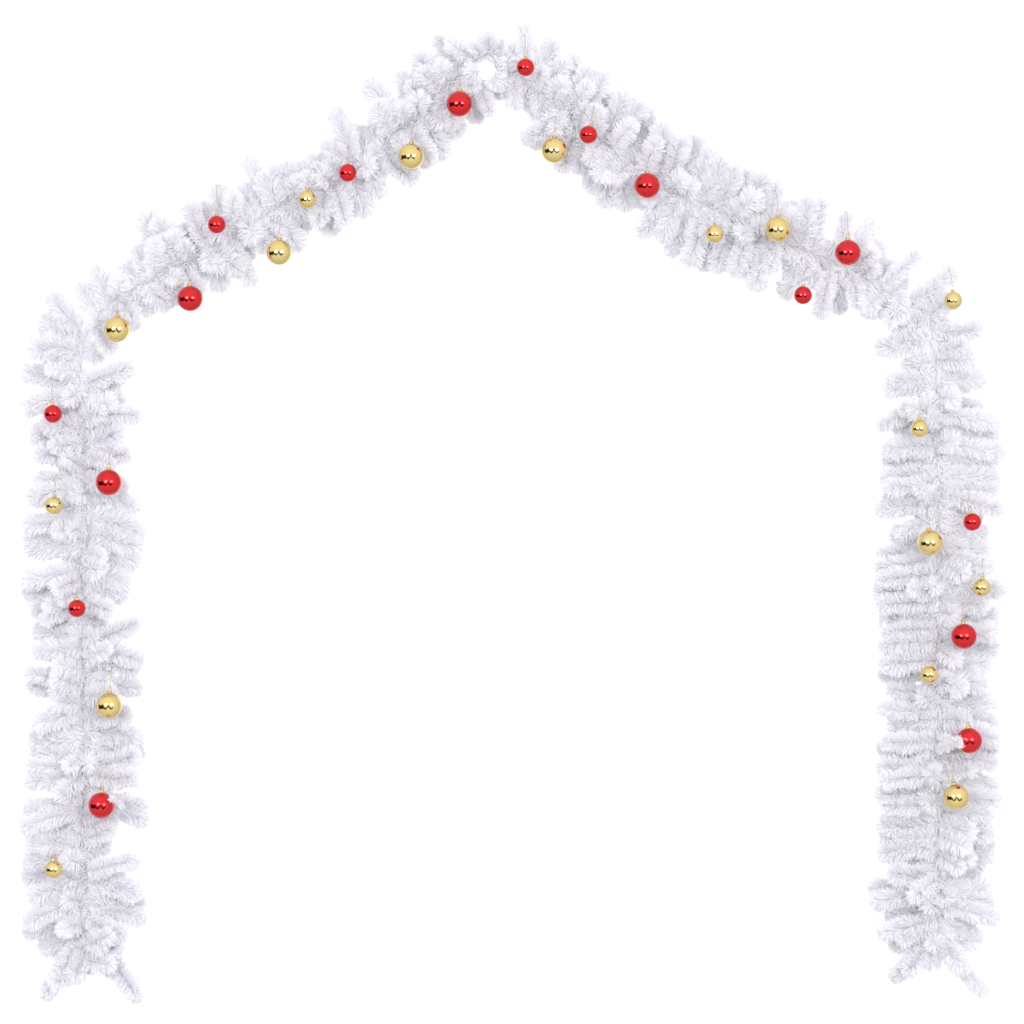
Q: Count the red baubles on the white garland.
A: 16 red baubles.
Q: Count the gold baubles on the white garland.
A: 16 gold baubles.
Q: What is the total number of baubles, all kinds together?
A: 32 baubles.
